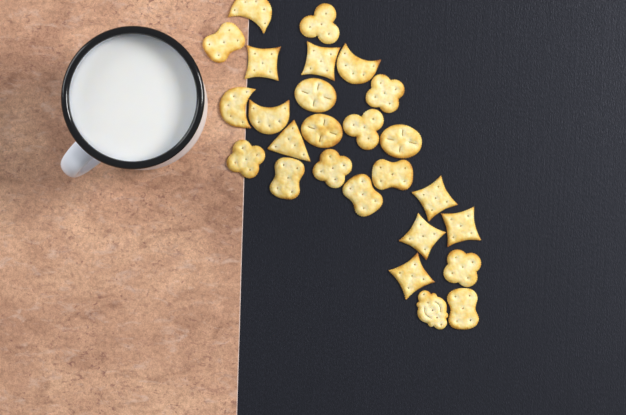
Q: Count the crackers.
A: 26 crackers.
